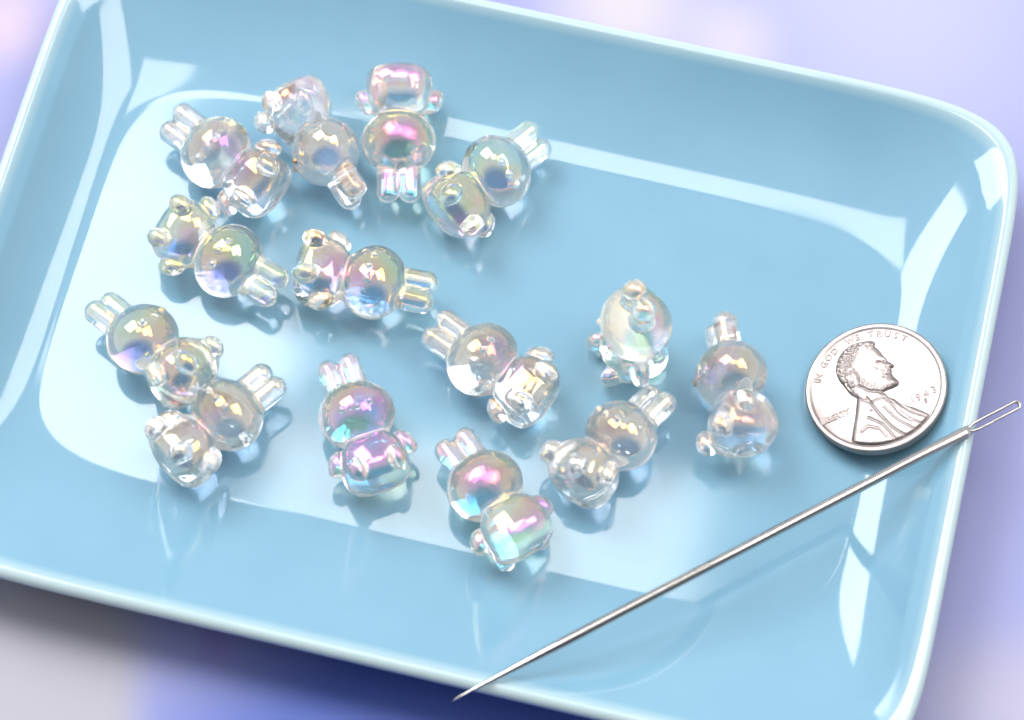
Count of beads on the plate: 14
